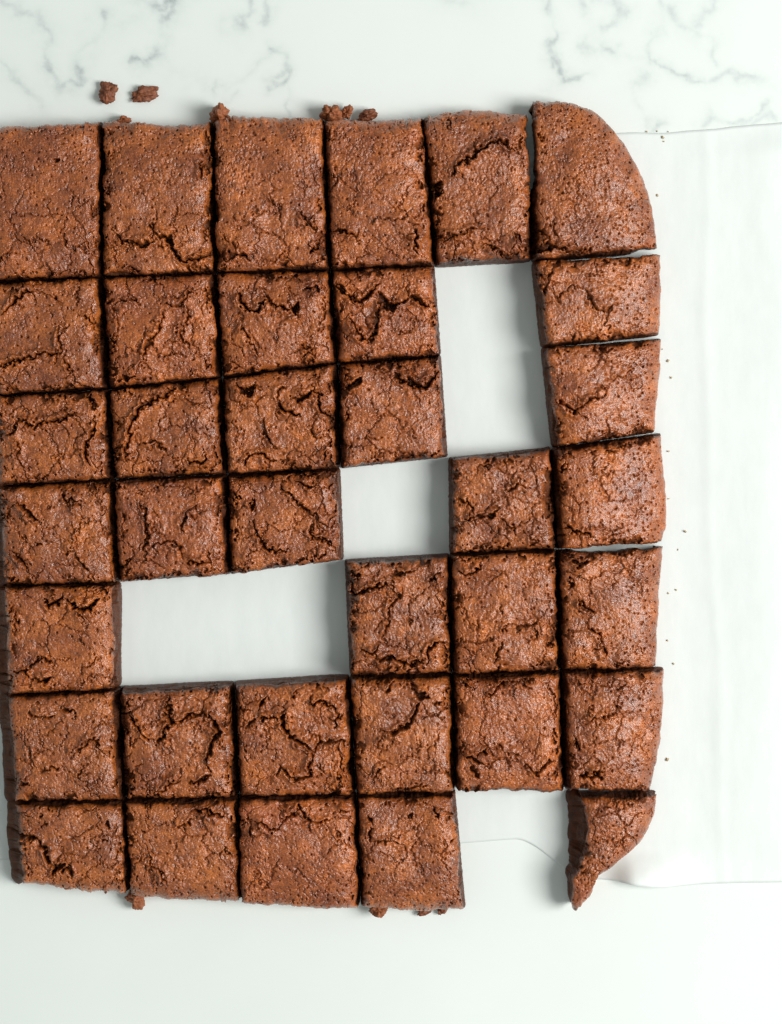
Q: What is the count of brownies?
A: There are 36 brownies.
